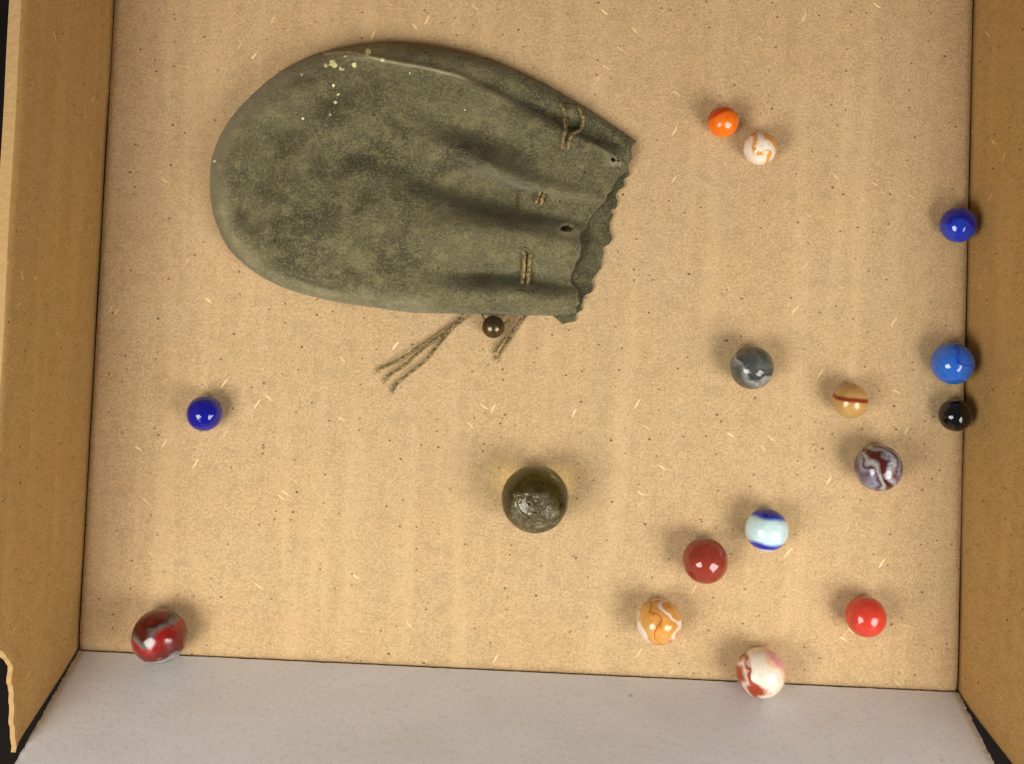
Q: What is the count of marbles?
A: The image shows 16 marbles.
